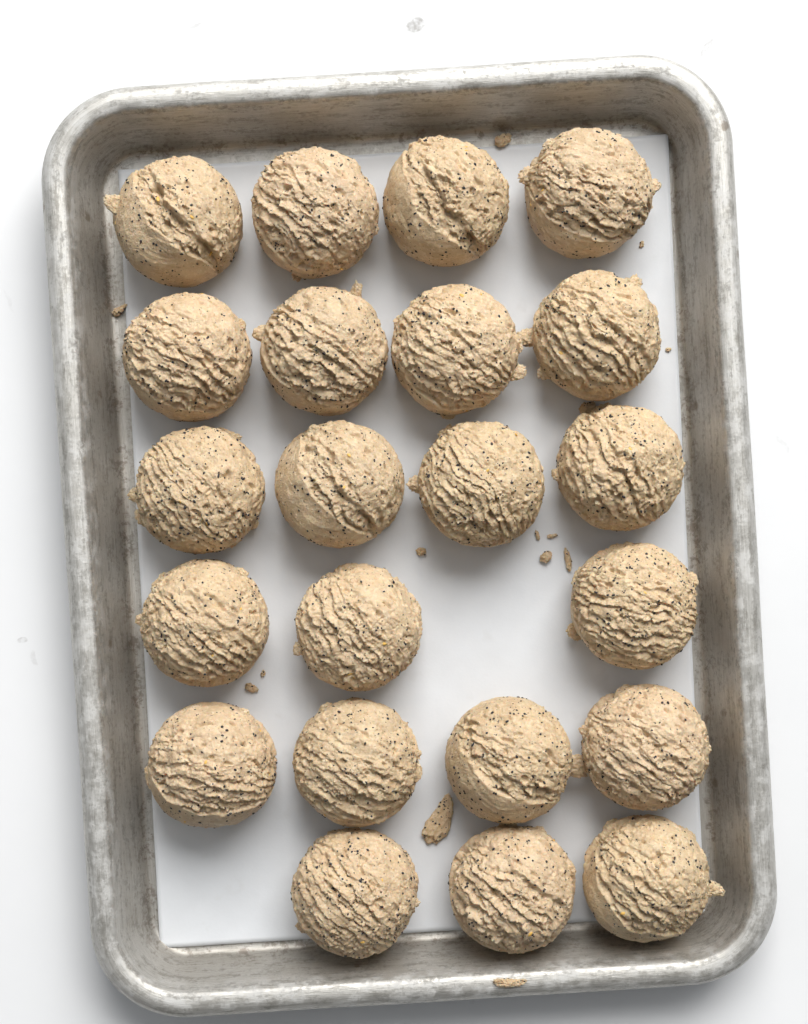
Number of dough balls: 22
